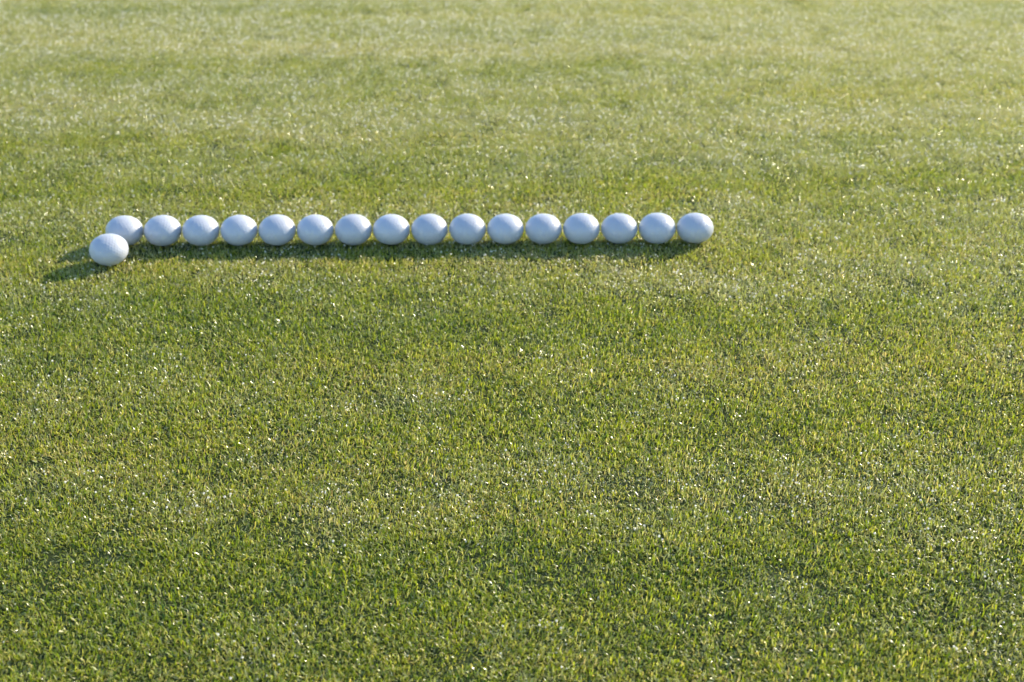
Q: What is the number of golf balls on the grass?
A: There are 17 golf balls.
